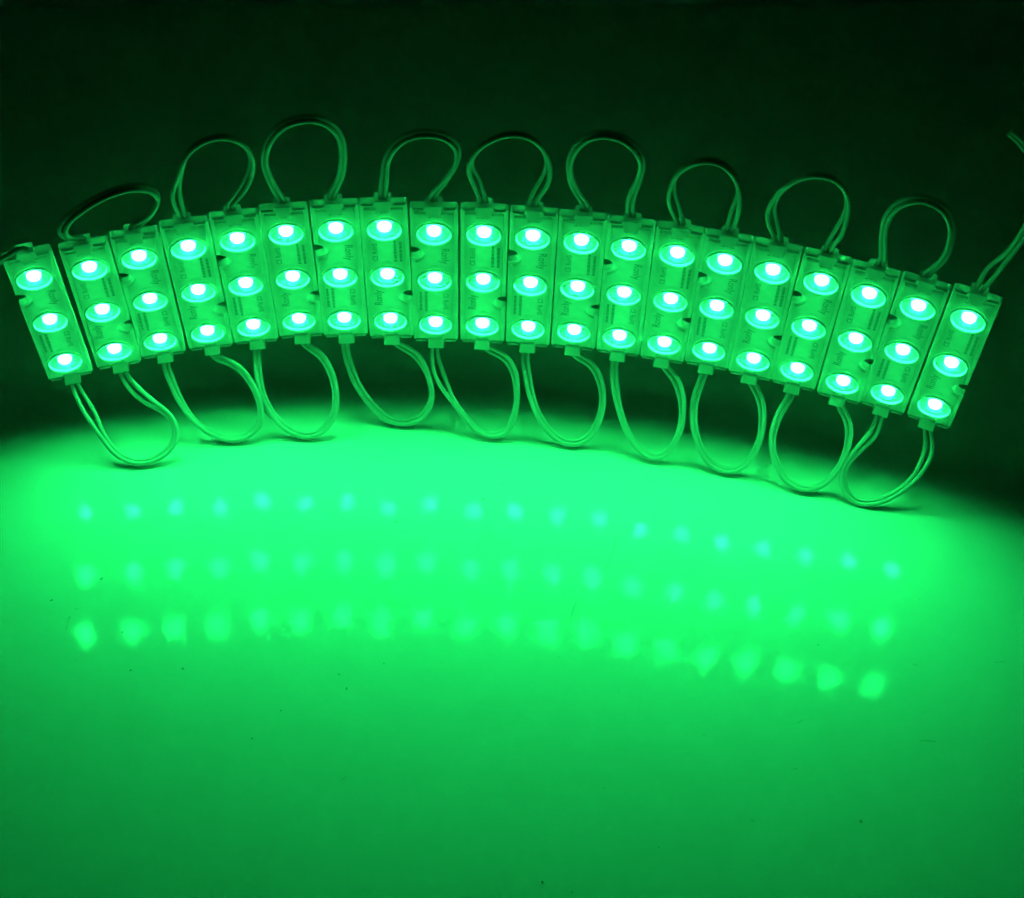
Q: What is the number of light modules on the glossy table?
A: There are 20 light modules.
